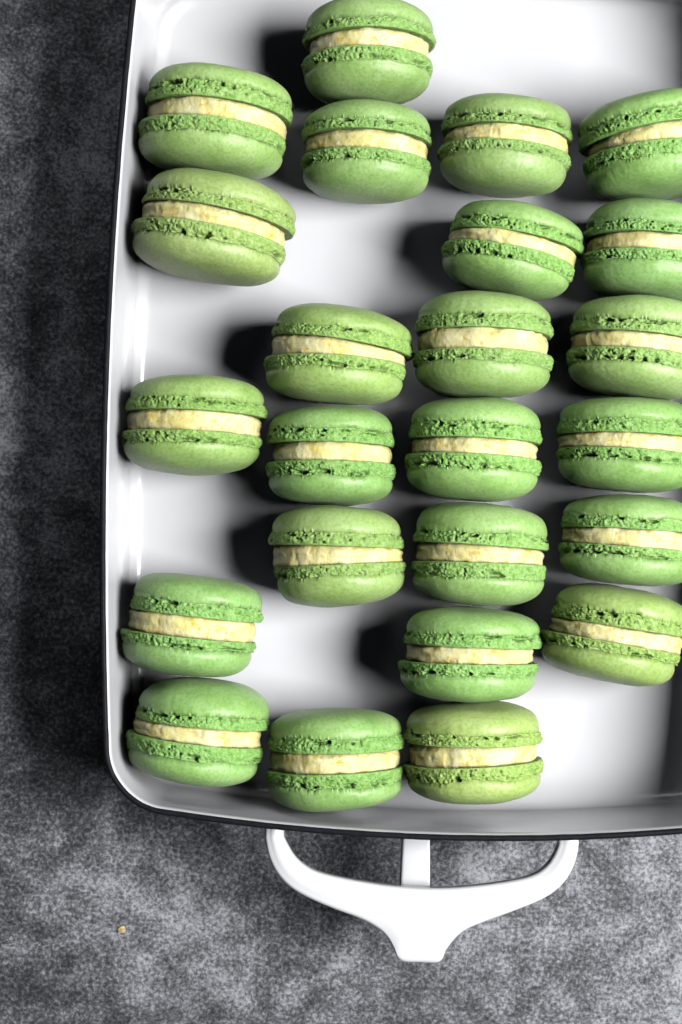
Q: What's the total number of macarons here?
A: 24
